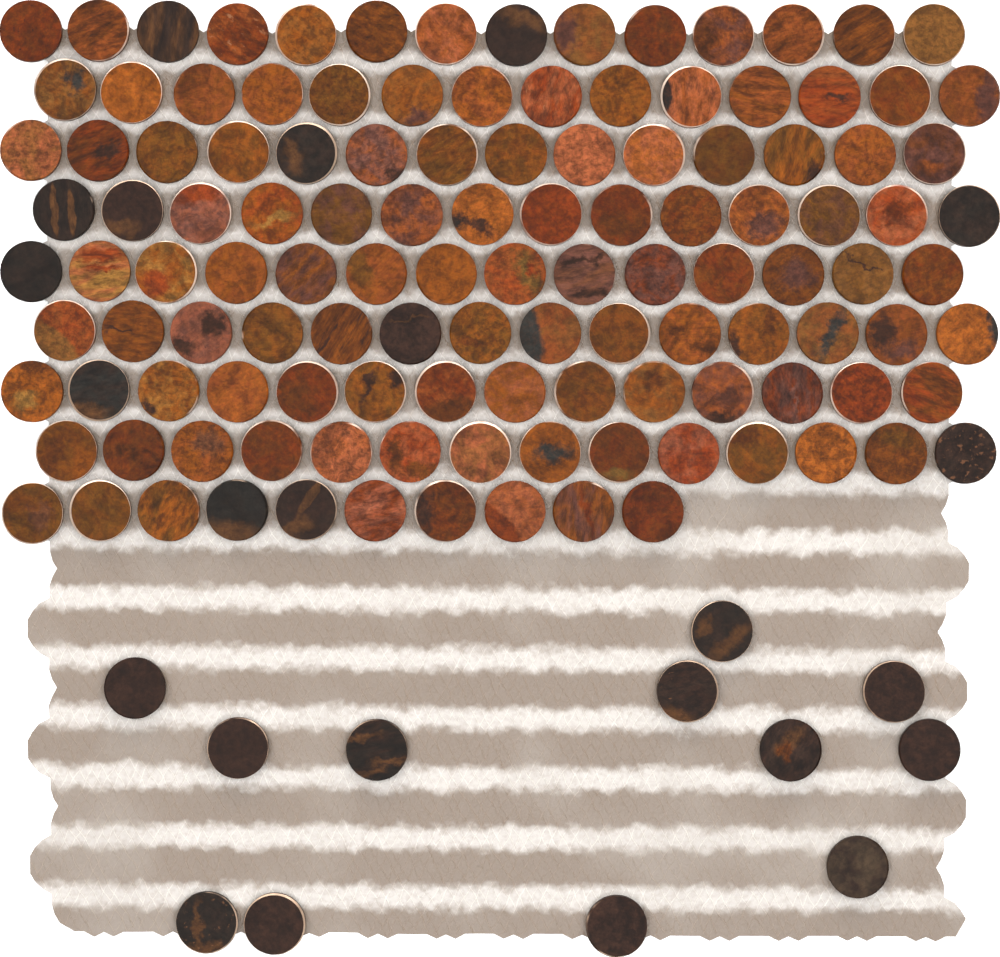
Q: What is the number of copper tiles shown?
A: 110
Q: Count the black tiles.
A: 24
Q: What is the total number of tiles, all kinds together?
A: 134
